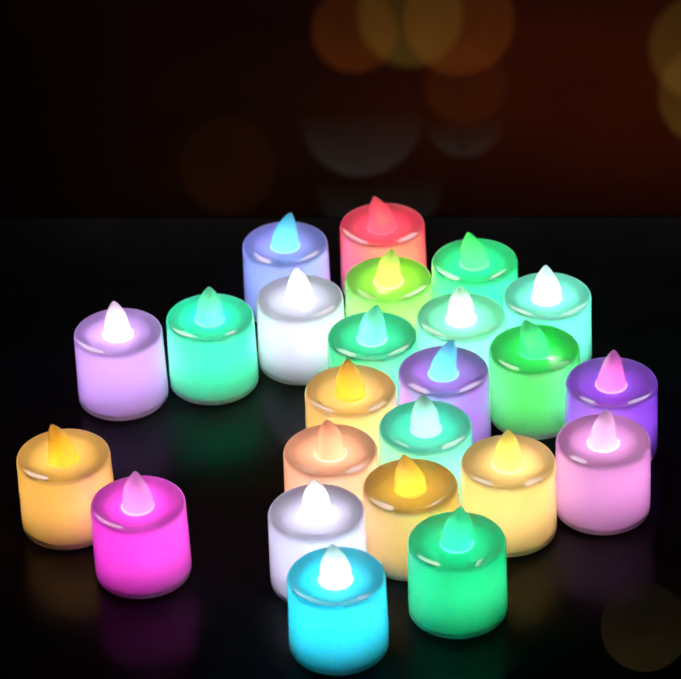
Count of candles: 24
